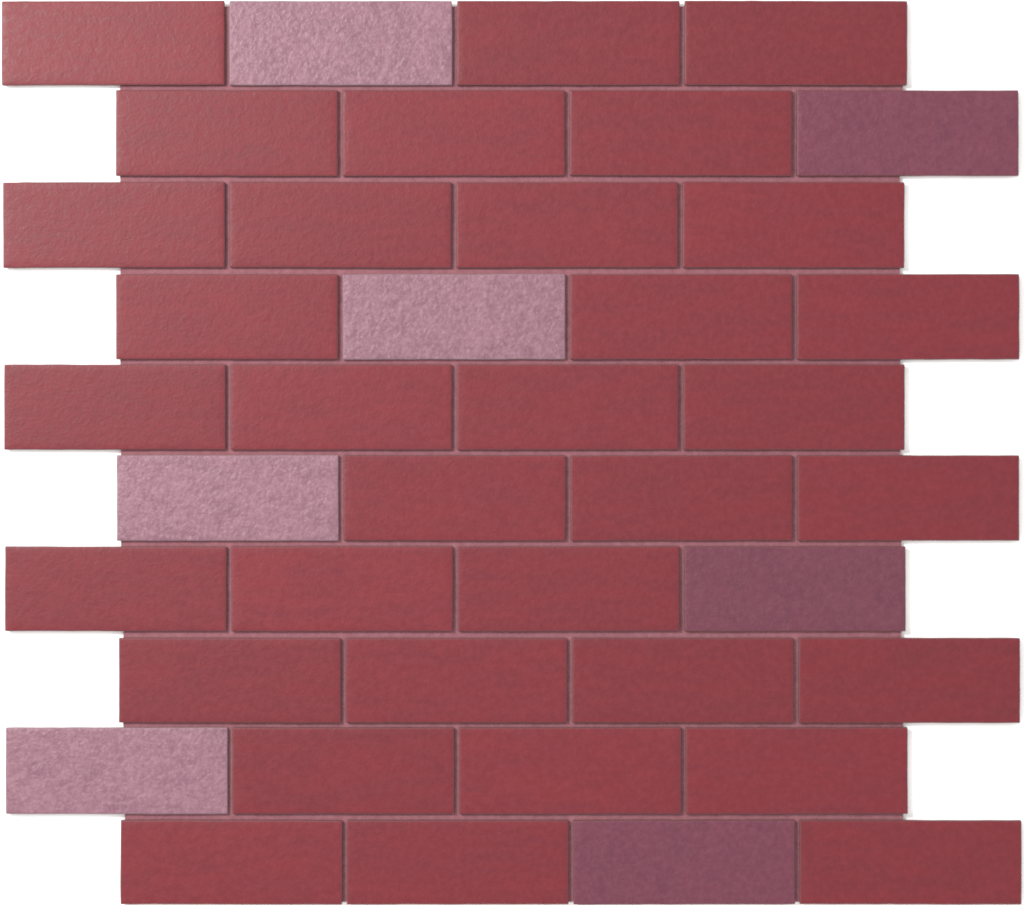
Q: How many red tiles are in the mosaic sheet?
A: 33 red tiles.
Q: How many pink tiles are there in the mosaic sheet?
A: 4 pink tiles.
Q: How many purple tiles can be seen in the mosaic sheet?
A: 3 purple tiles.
